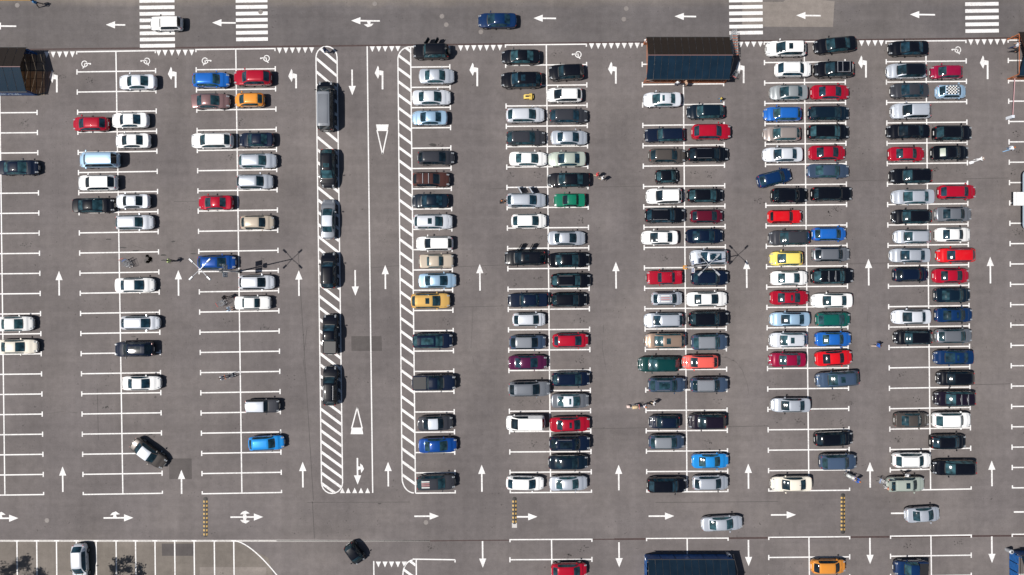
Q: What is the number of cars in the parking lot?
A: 200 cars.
